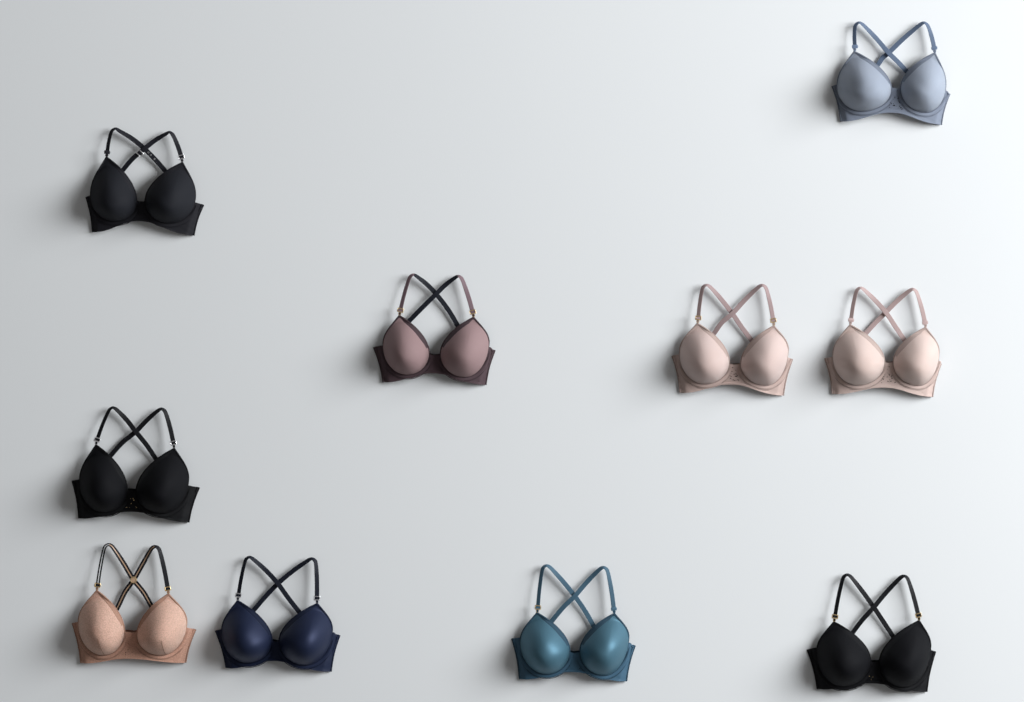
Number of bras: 10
